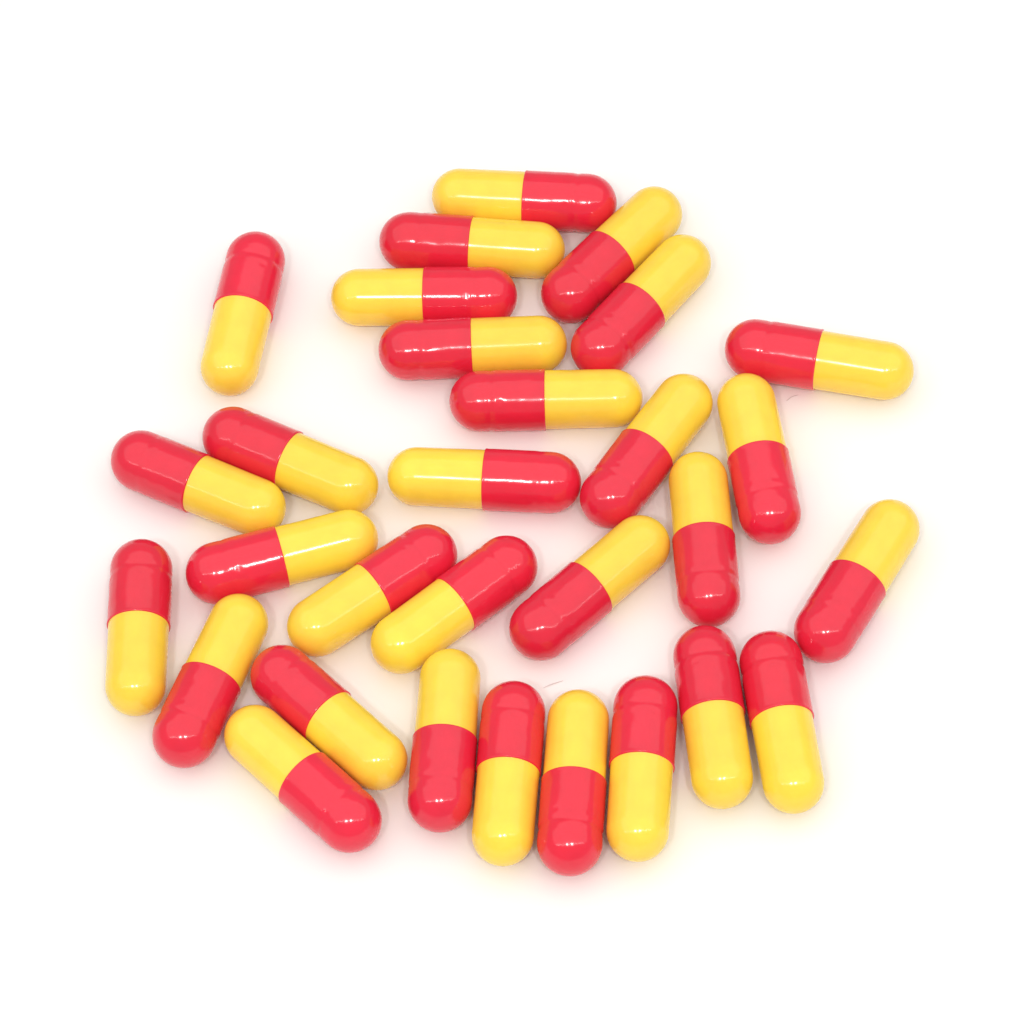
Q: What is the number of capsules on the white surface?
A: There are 30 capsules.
